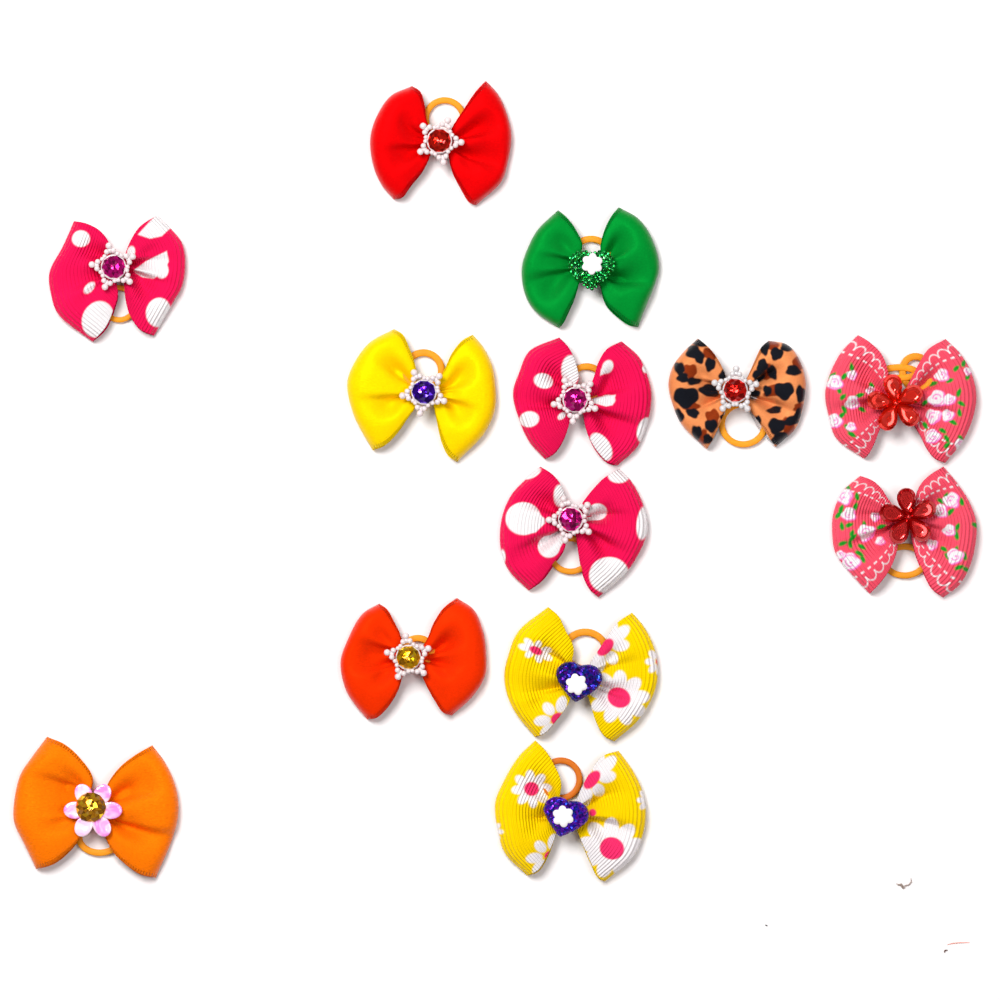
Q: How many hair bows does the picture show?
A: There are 13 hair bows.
